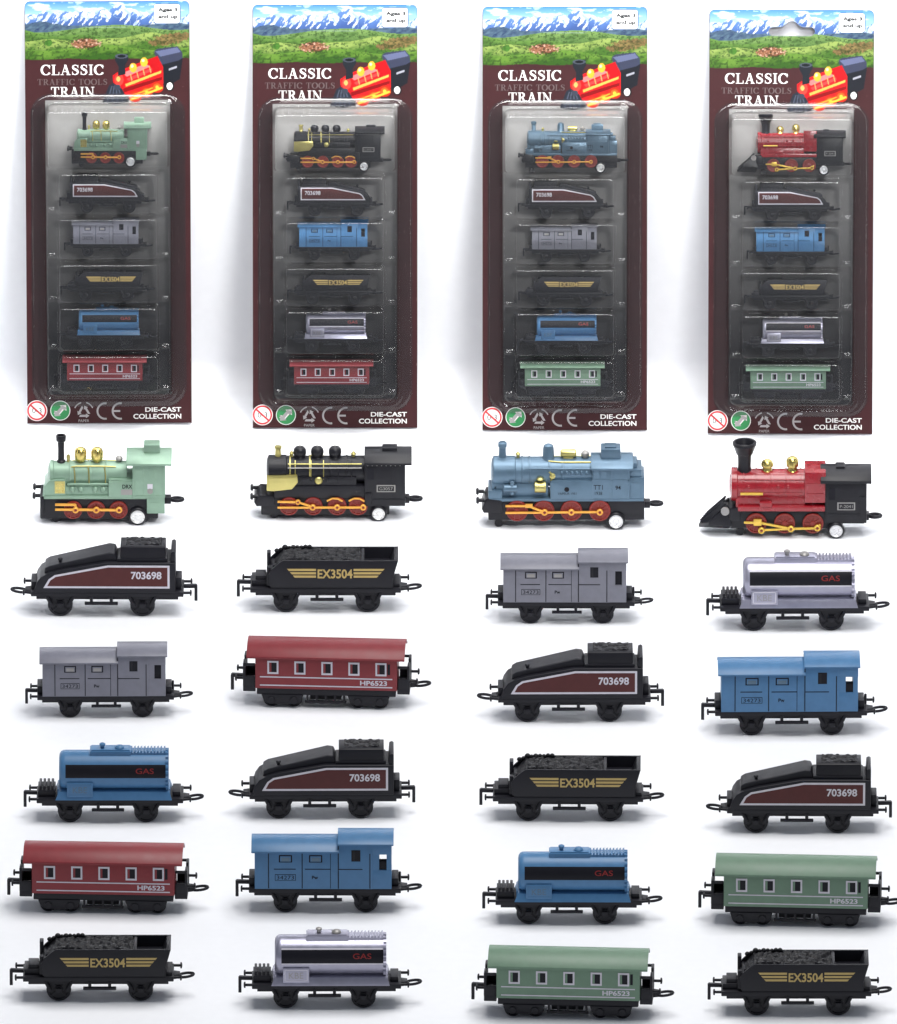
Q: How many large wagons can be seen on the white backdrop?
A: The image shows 20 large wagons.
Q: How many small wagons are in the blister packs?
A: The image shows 20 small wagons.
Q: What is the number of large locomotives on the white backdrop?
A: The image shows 4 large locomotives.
